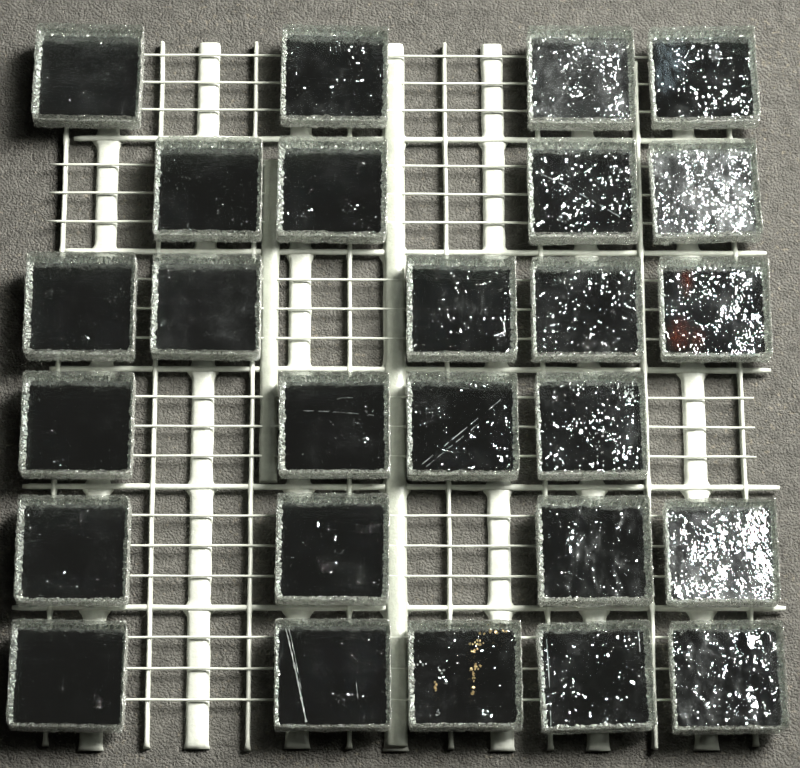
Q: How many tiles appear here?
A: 26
